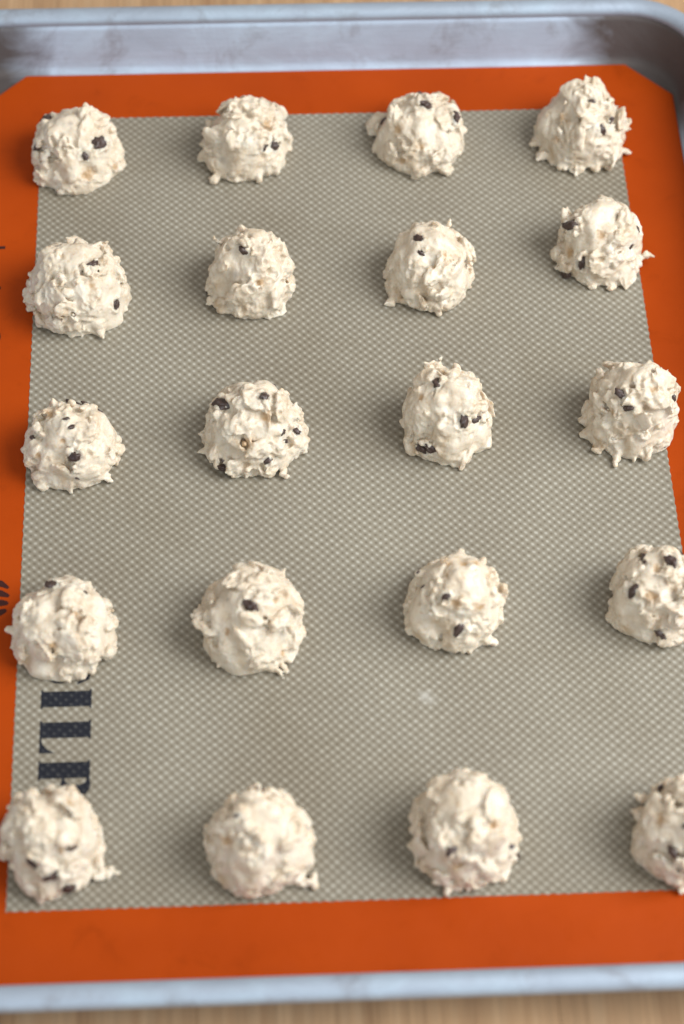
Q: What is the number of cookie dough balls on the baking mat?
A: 20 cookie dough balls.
